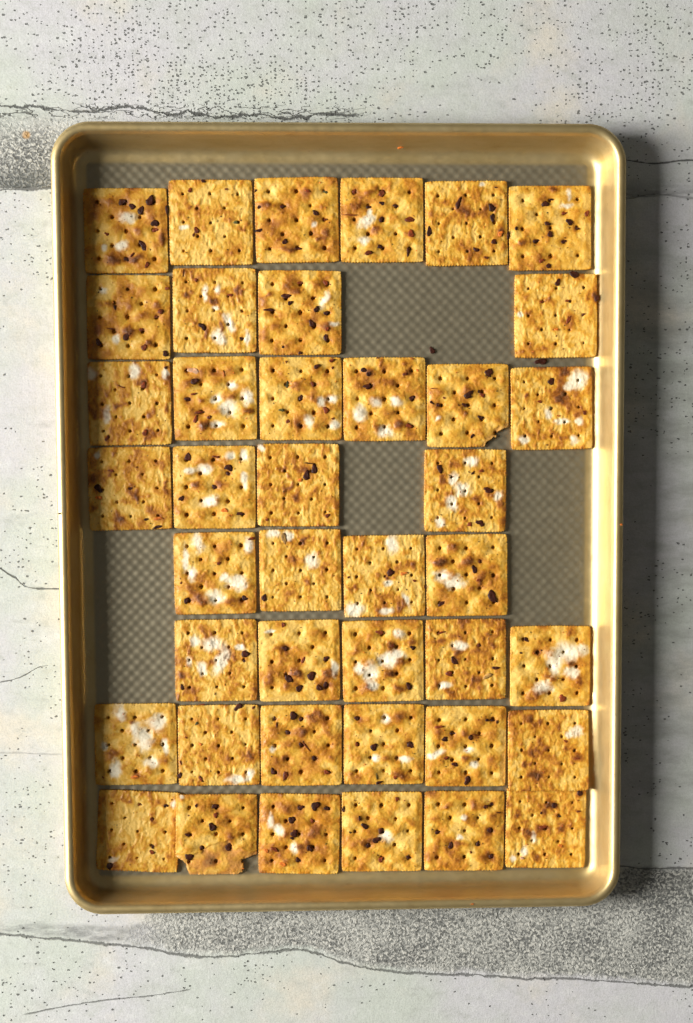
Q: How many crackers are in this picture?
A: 41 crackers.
